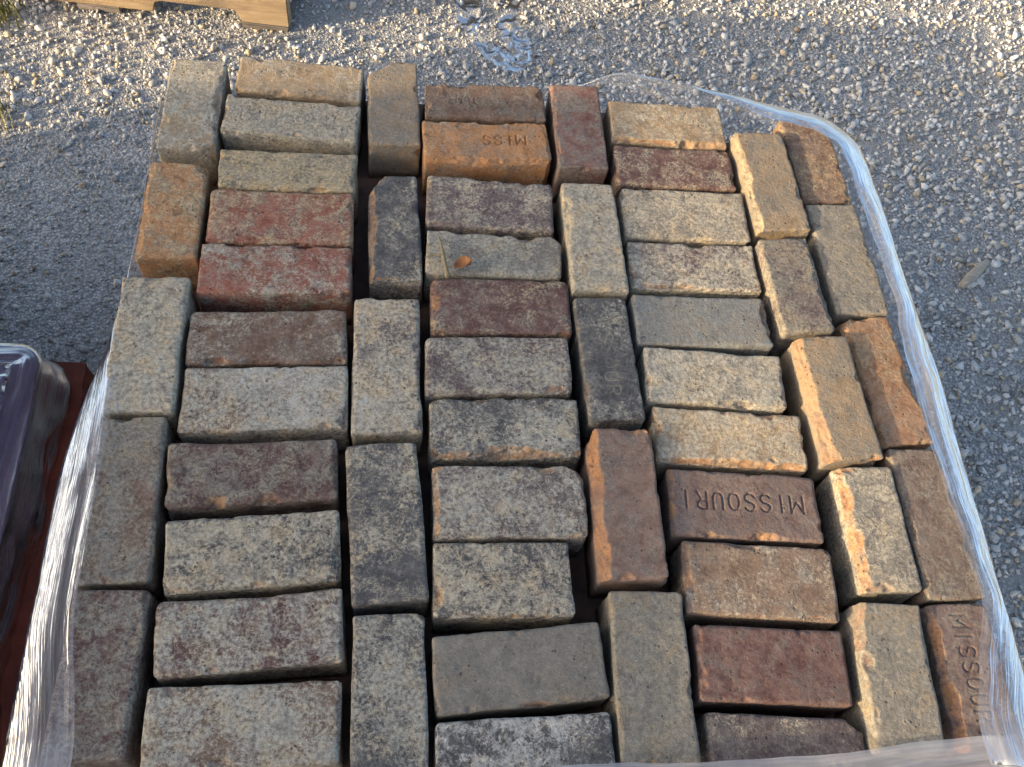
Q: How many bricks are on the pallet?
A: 58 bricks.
